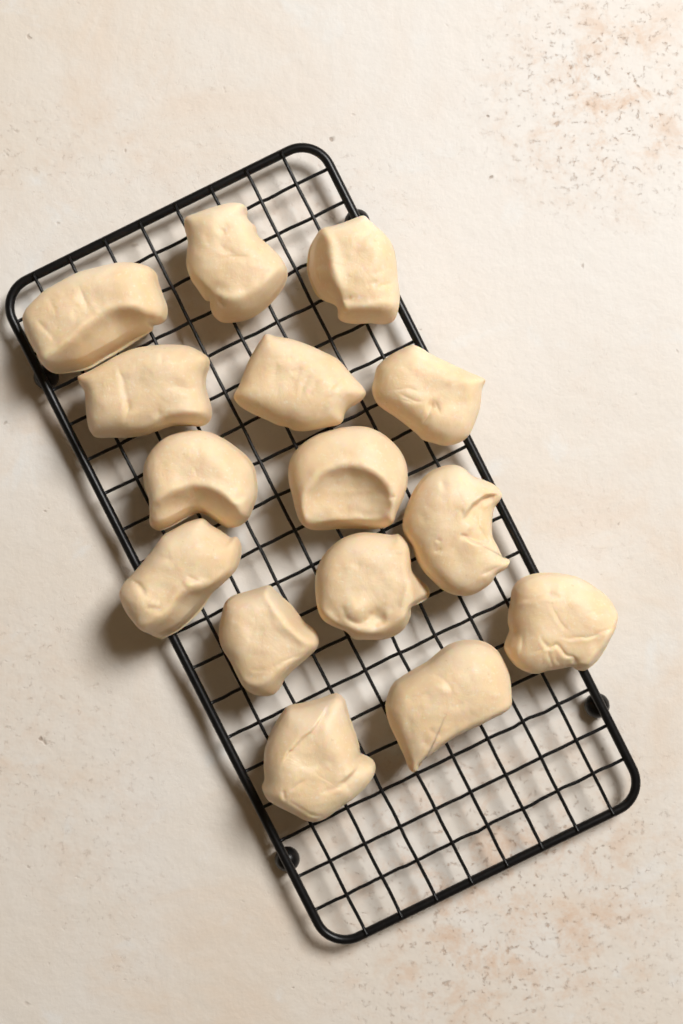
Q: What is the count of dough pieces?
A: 15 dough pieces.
